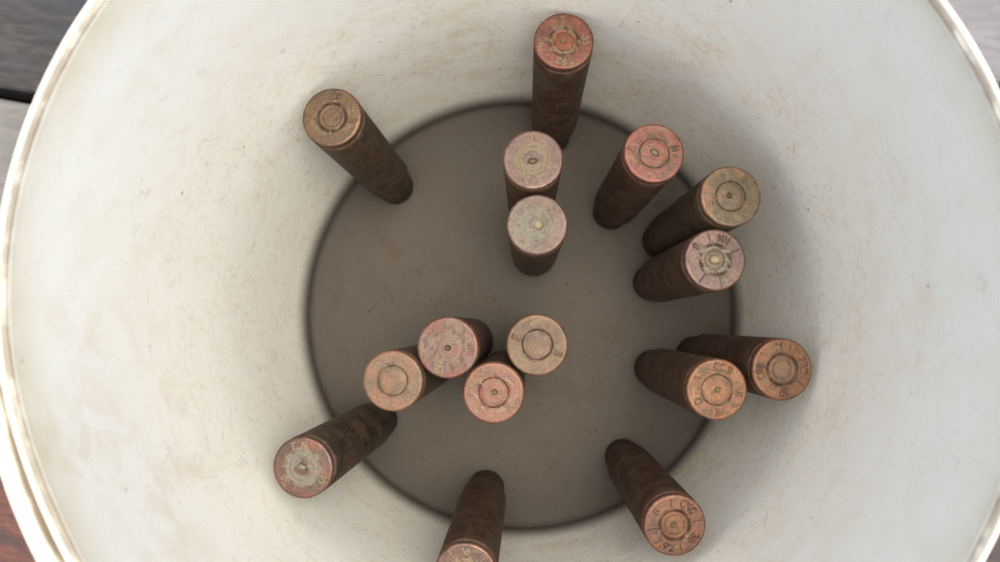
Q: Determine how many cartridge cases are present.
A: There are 16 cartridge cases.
